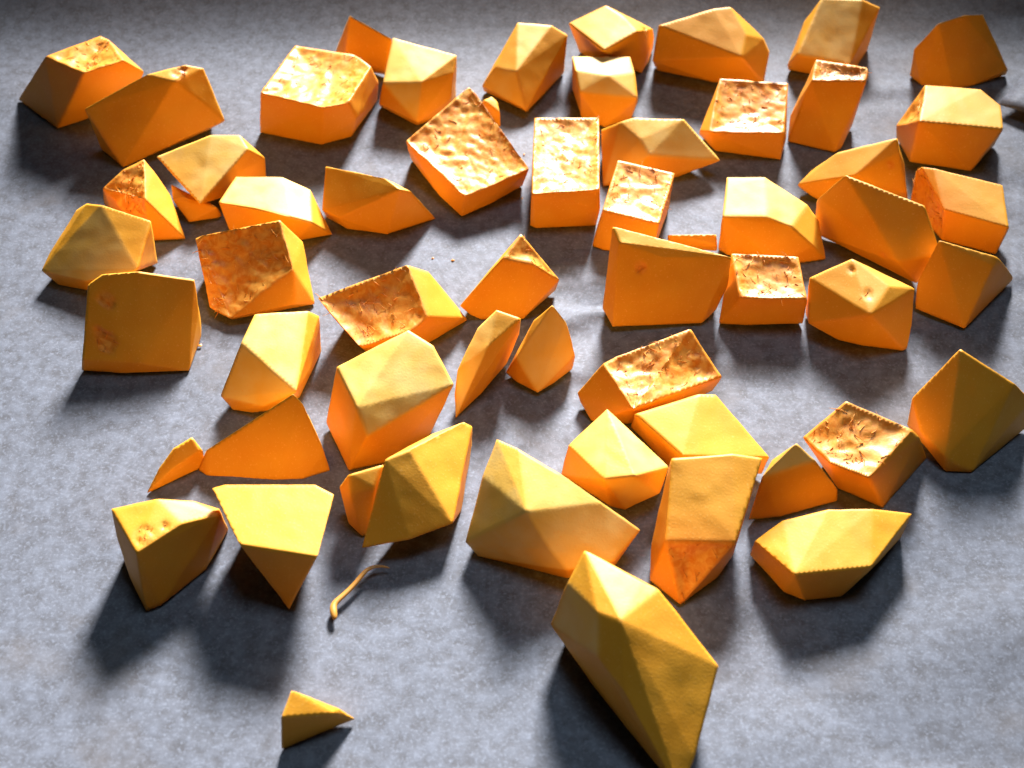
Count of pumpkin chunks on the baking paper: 59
